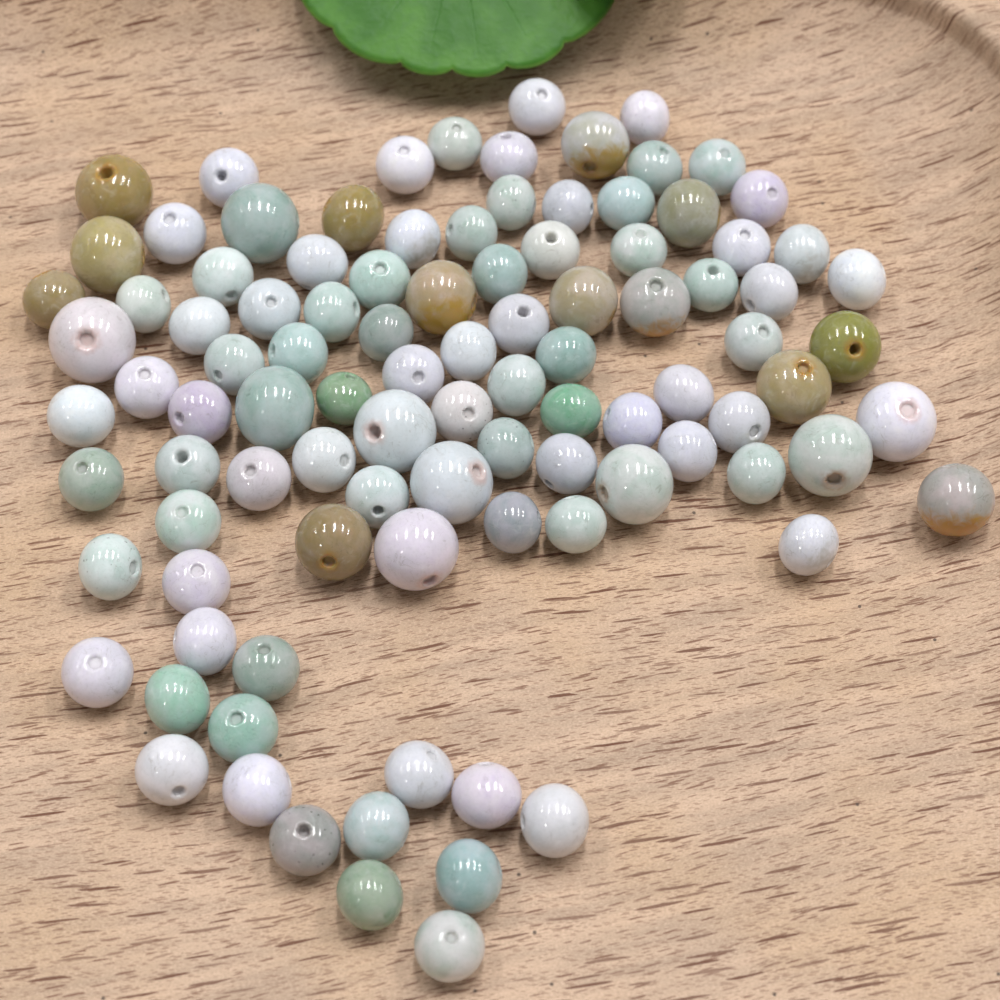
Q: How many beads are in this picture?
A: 100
